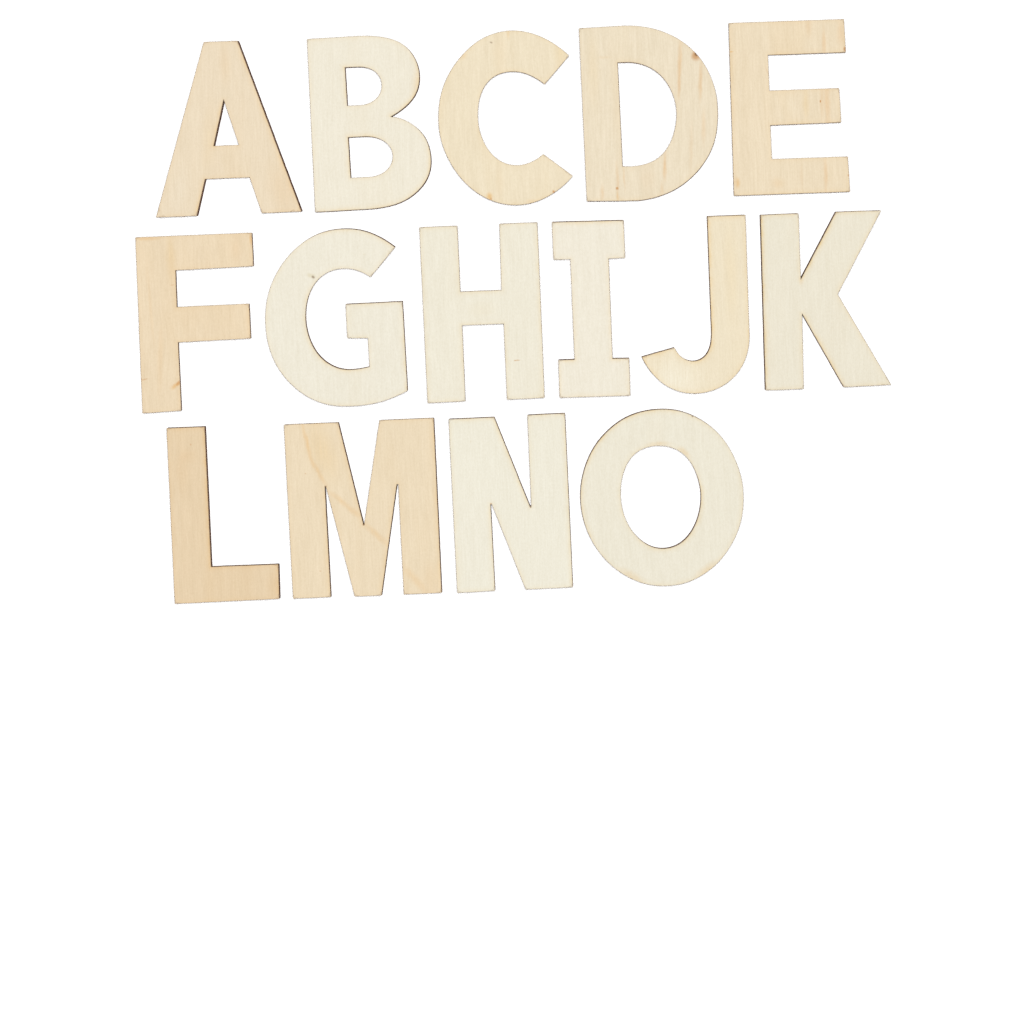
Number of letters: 15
